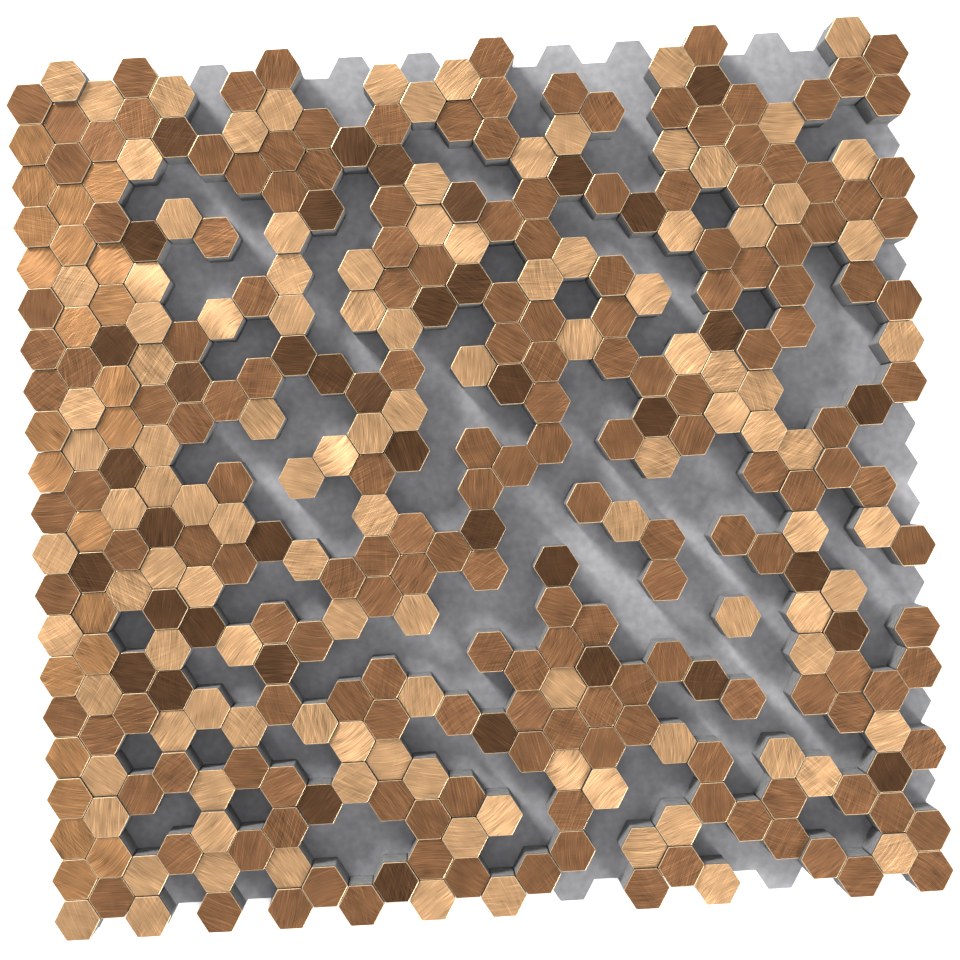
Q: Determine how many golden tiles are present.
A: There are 23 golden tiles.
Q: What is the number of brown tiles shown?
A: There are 175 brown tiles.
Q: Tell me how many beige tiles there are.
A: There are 113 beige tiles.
